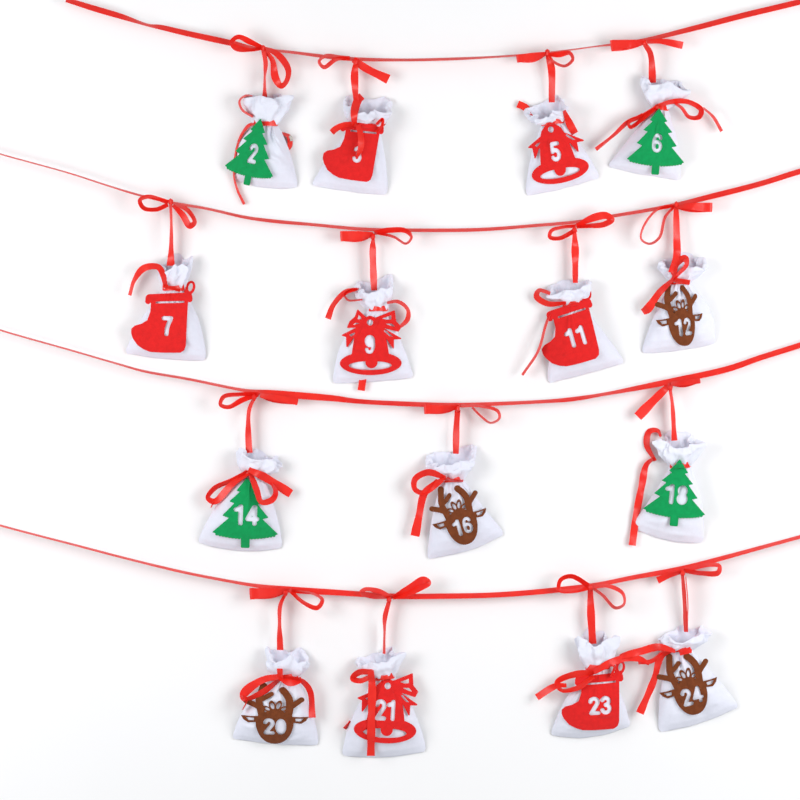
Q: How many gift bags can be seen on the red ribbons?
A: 15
